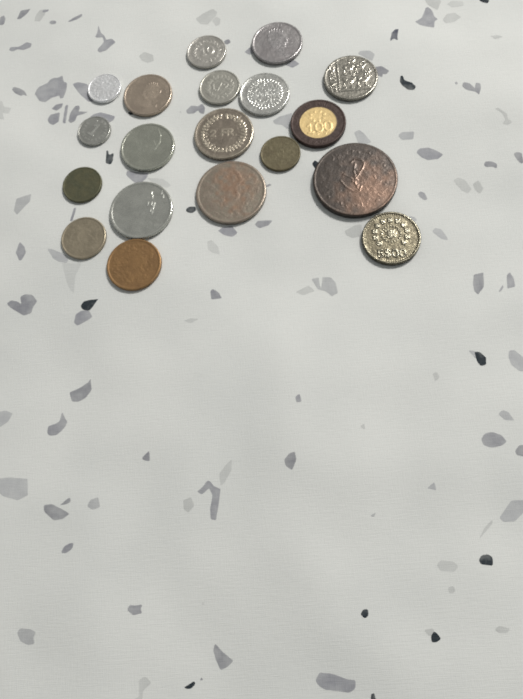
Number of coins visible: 19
